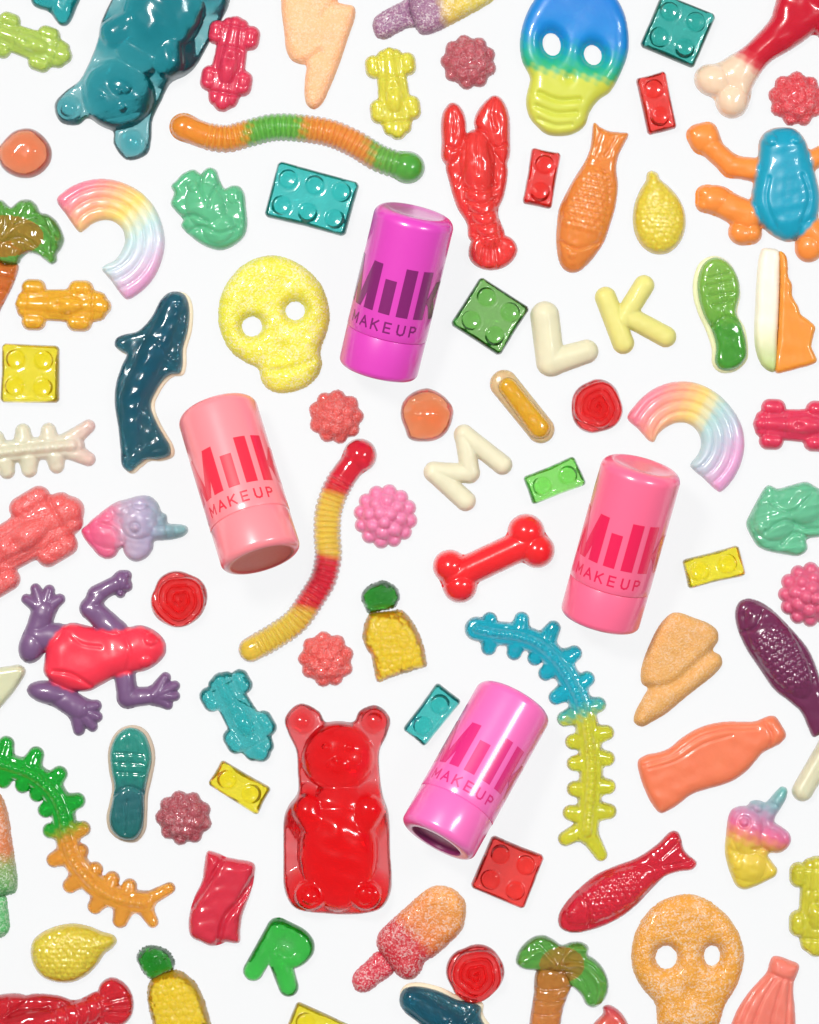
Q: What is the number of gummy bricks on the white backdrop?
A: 12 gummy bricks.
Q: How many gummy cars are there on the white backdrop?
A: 8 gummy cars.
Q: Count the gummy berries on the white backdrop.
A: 7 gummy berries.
